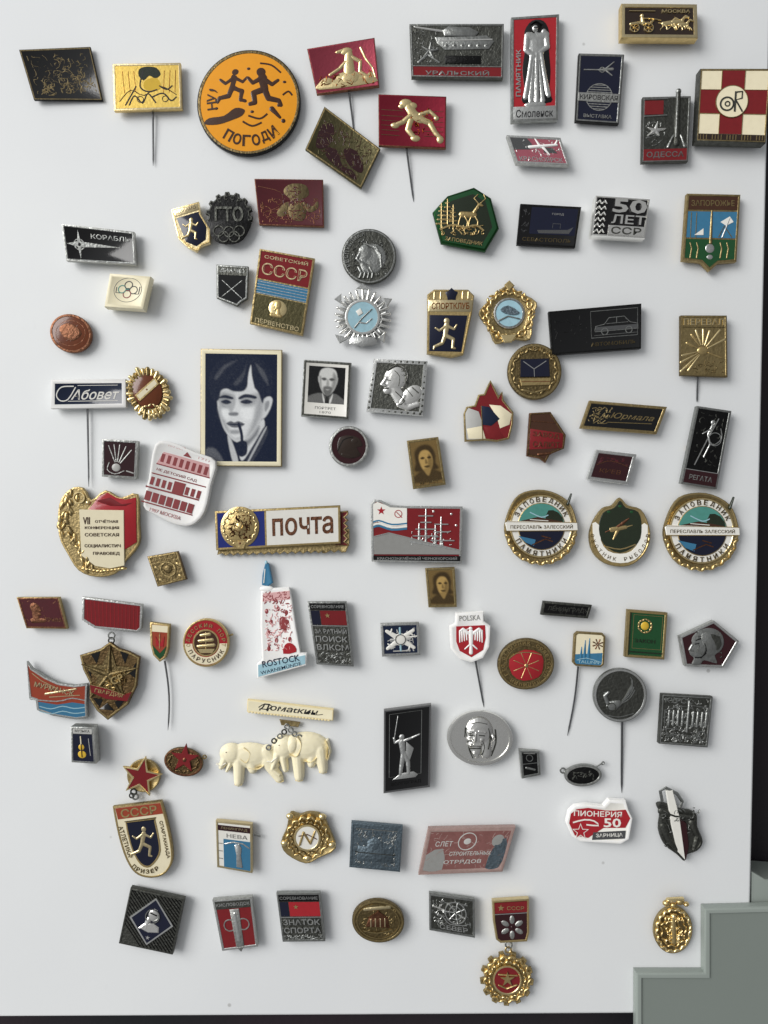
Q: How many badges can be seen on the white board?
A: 91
